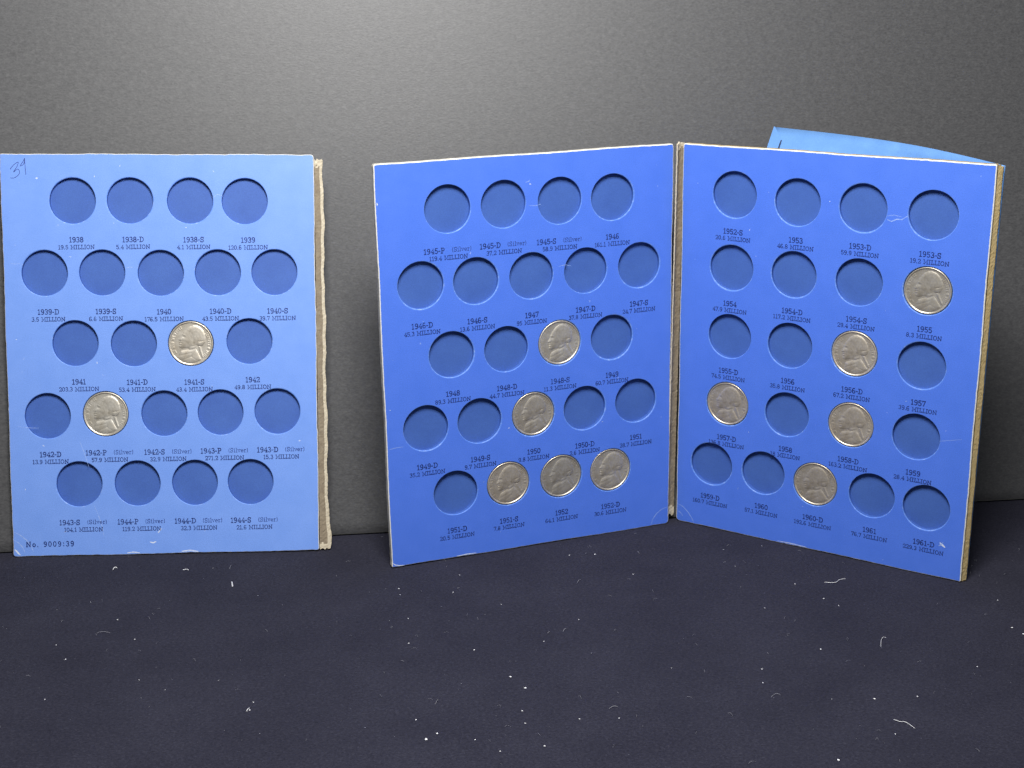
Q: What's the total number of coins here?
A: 12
